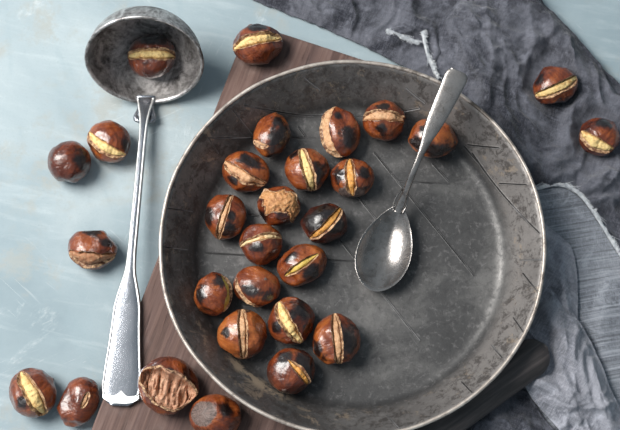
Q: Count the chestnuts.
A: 29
